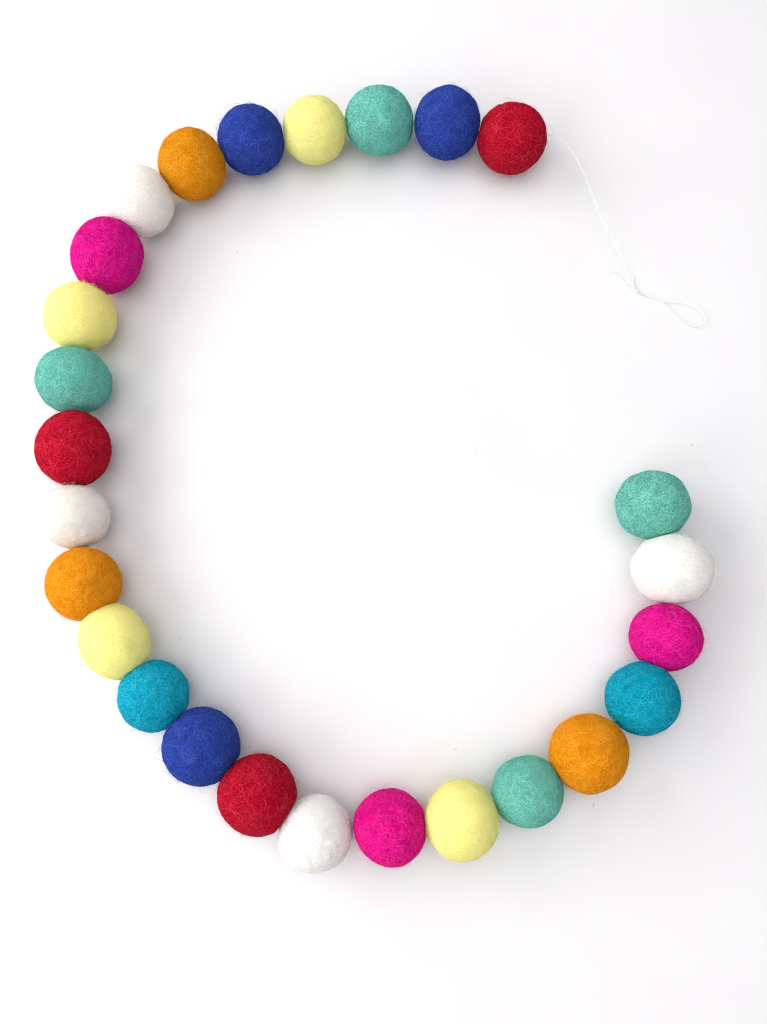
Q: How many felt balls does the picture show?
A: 26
